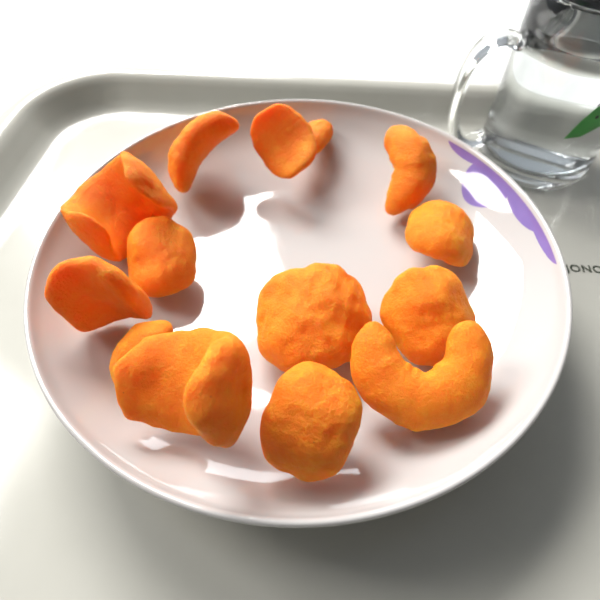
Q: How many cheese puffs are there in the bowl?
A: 14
